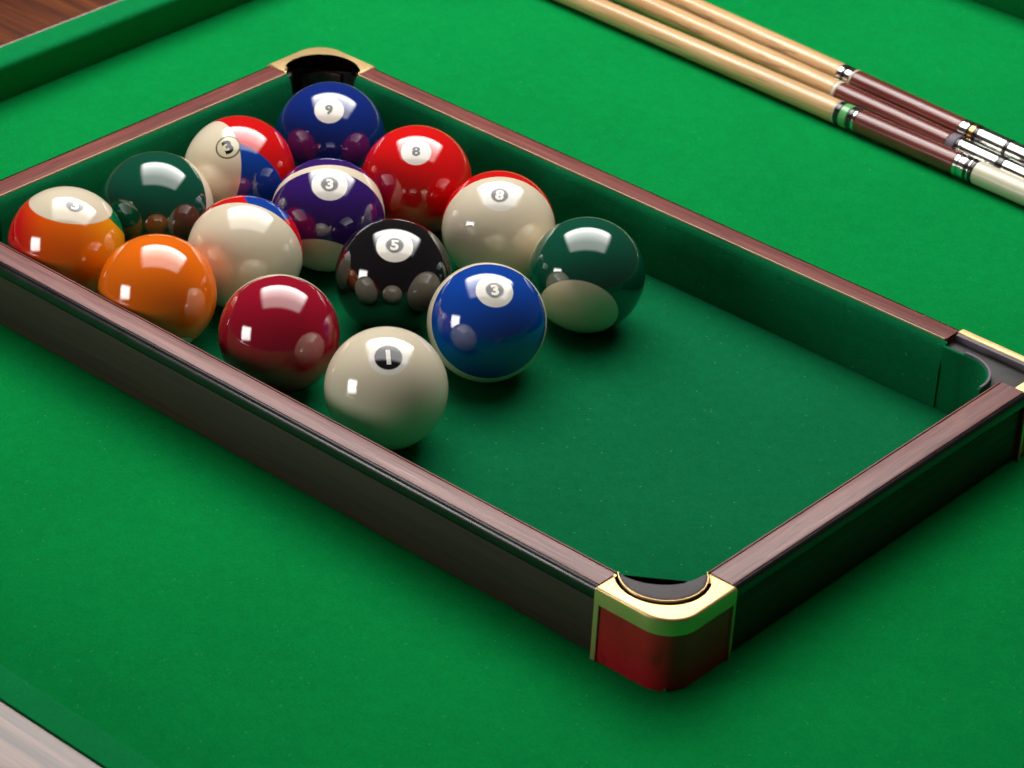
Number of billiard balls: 14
